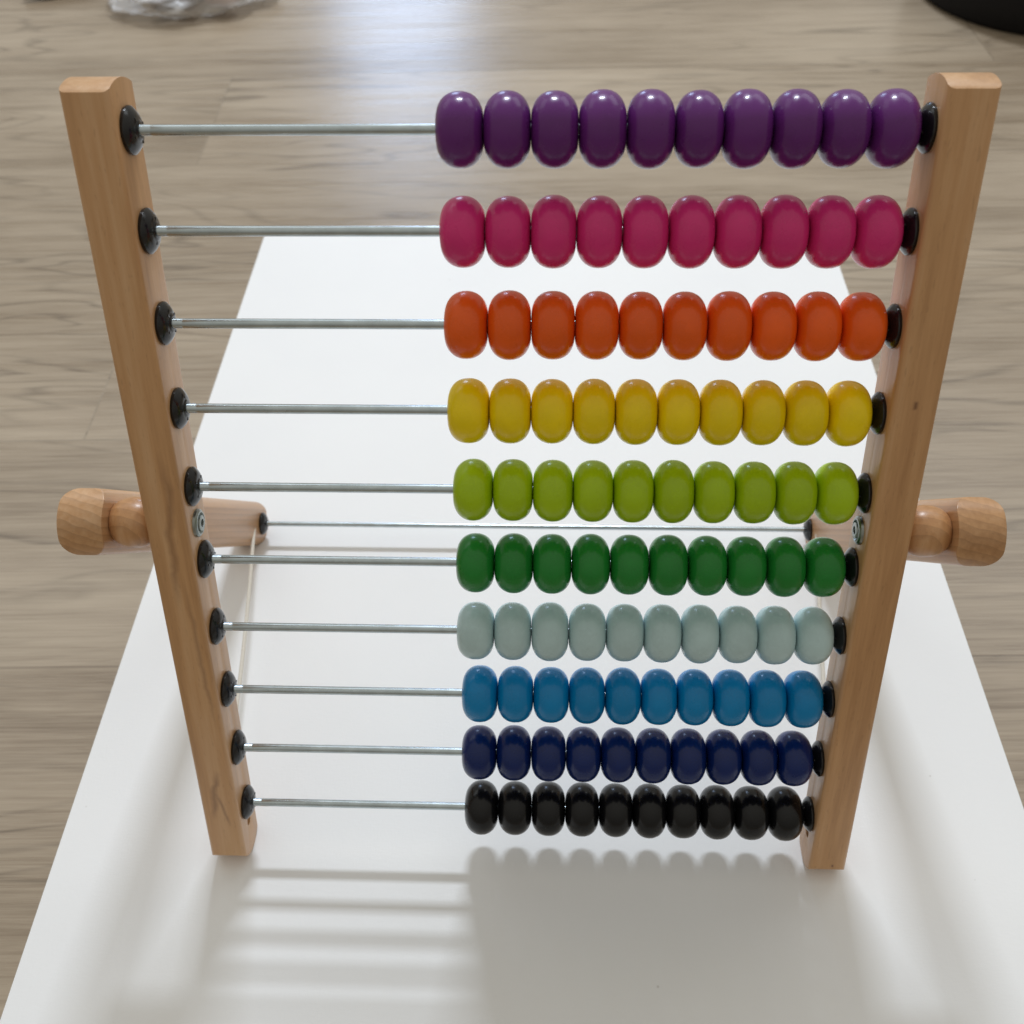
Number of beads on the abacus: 100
